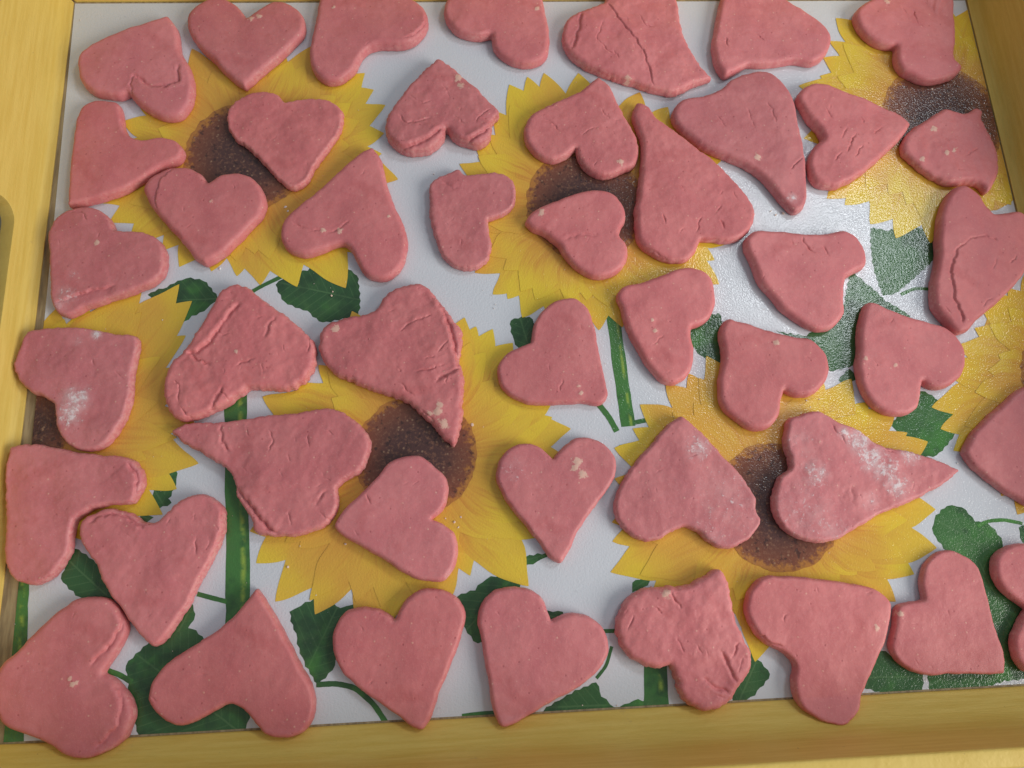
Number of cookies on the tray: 45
